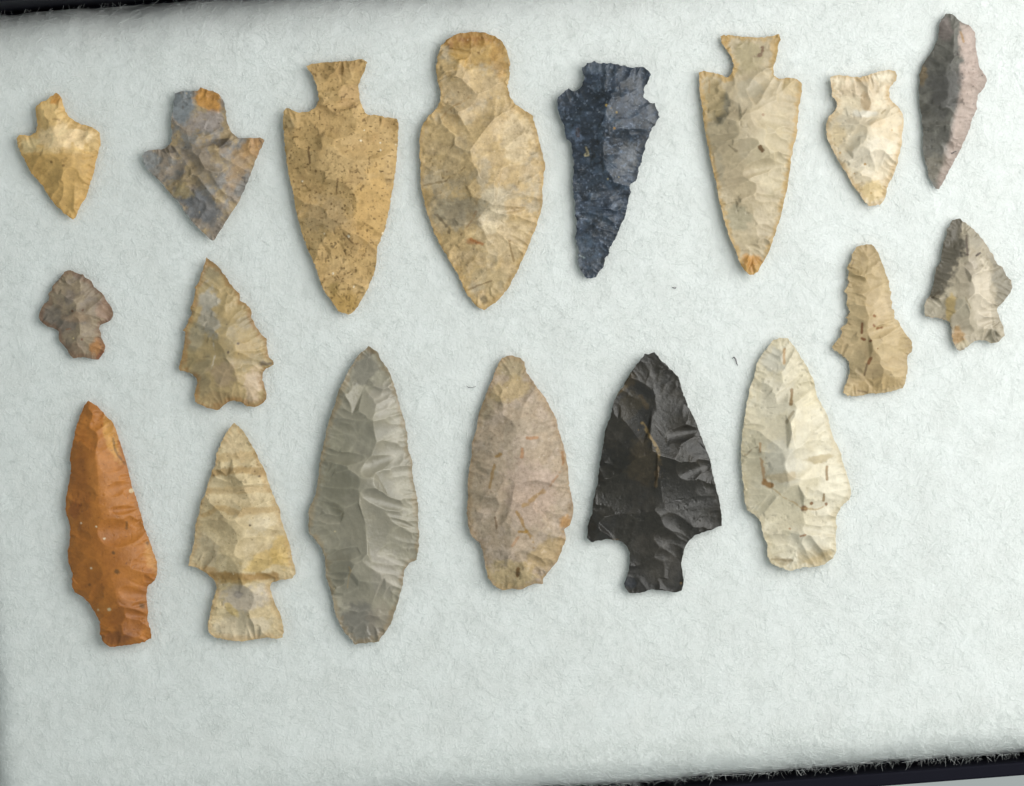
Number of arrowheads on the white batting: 18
